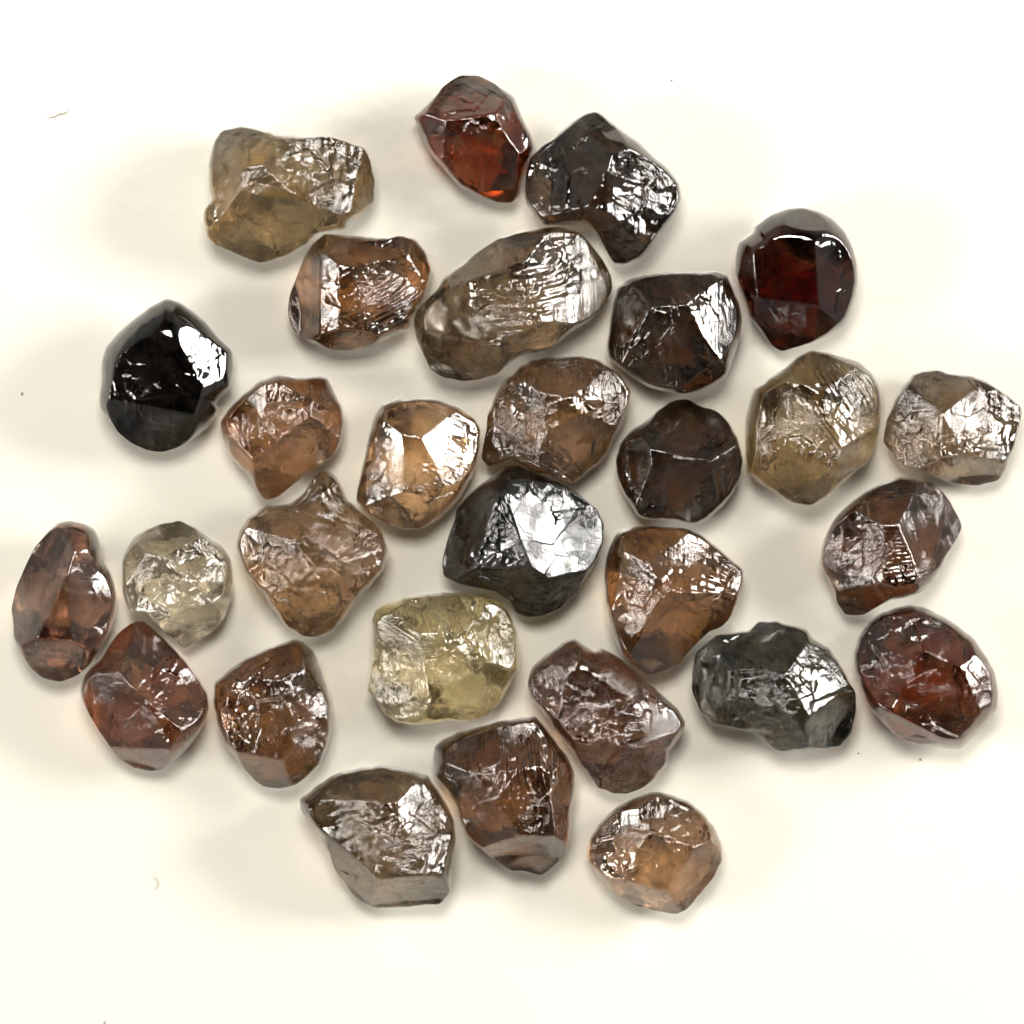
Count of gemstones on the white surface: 29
